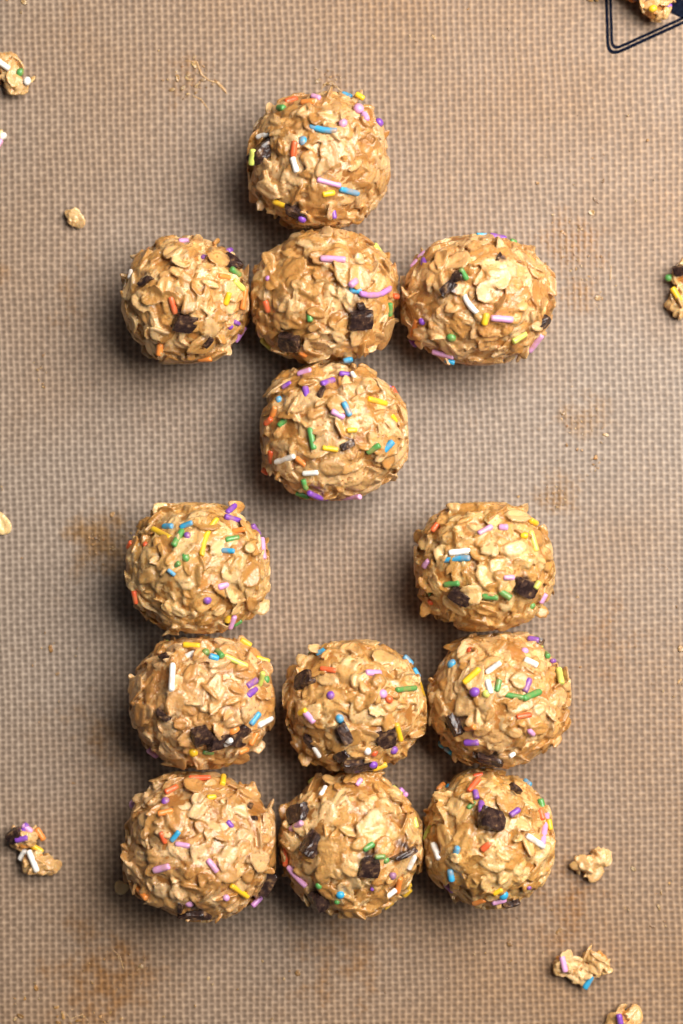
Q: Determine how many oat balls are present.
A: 13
